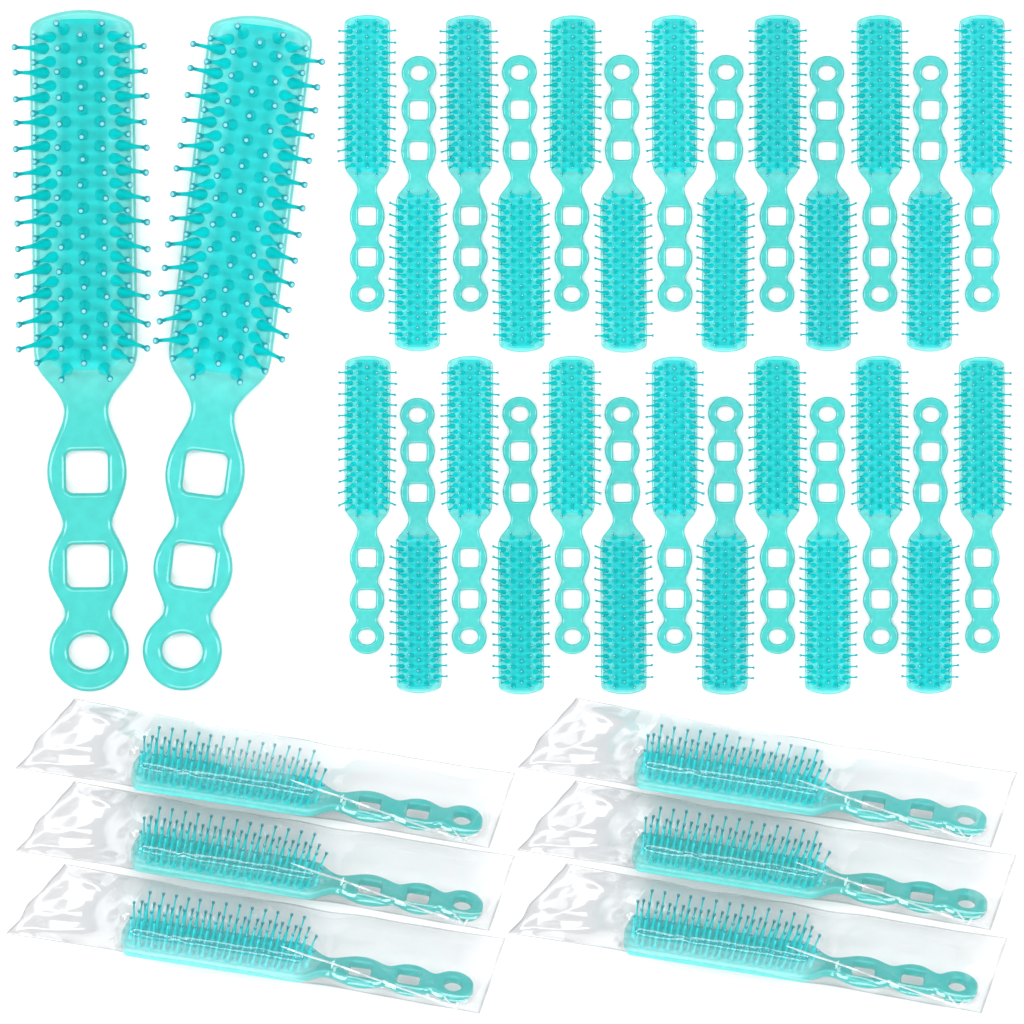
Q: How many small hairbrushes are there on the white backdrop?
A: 32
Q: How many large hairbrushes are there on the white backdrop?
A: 2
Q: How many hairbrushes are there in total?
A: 34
